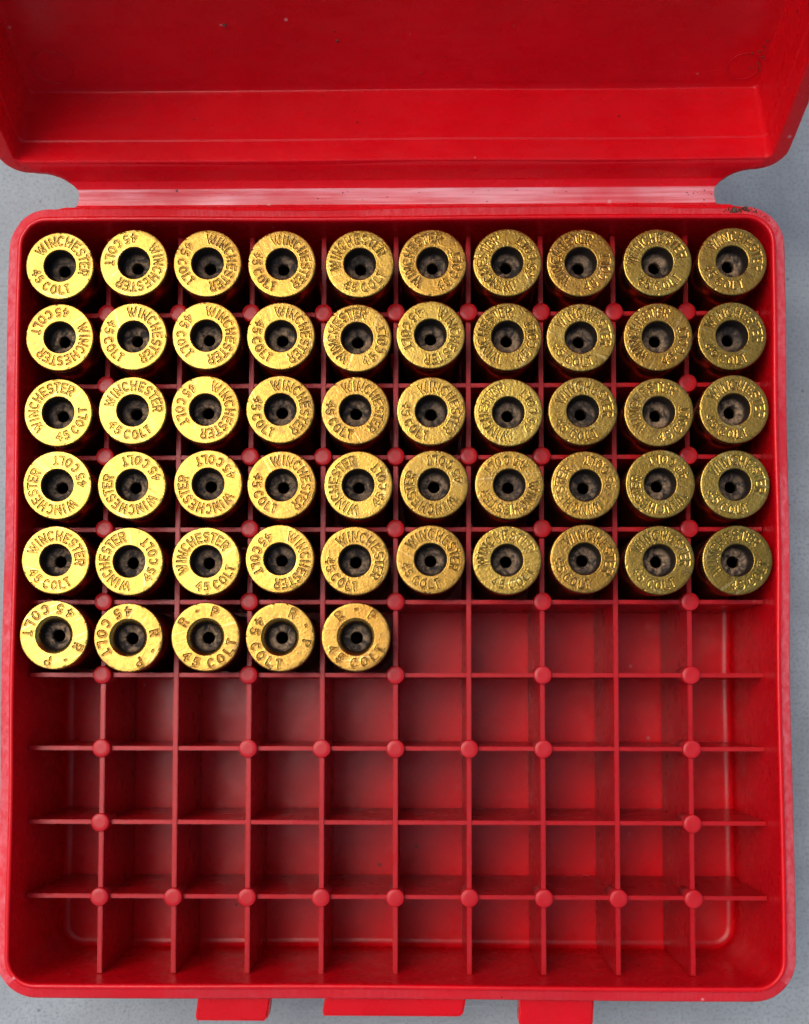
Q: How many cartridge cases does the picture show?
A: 55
